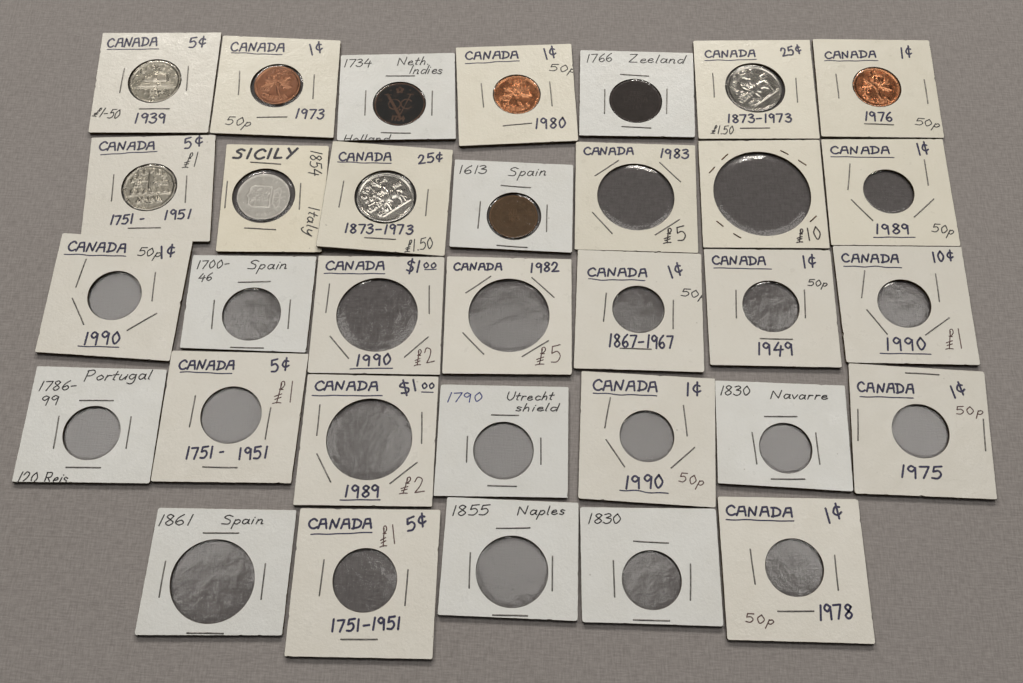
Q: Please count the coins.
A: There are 11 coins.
